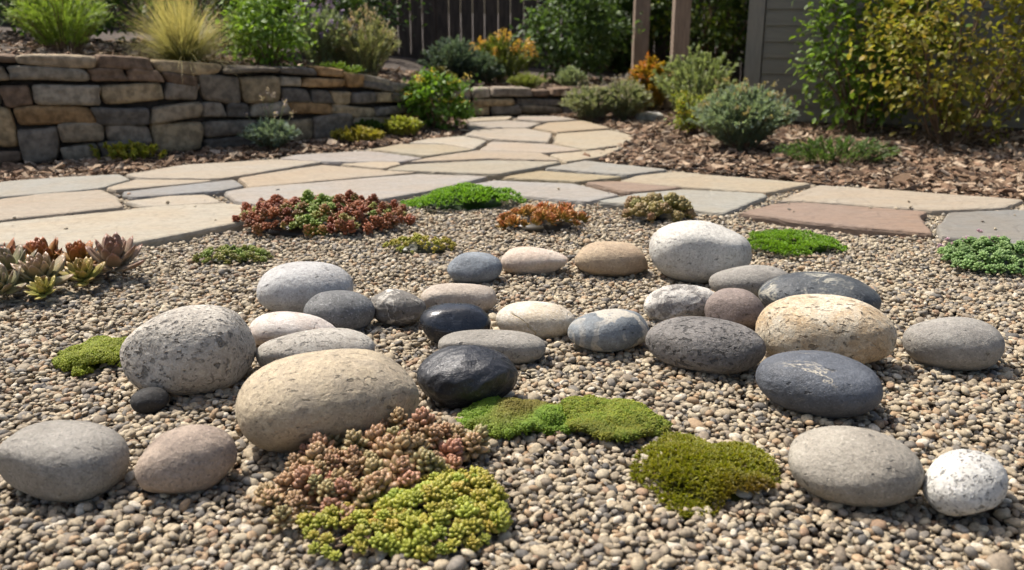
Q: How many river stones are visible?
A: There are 30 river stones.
